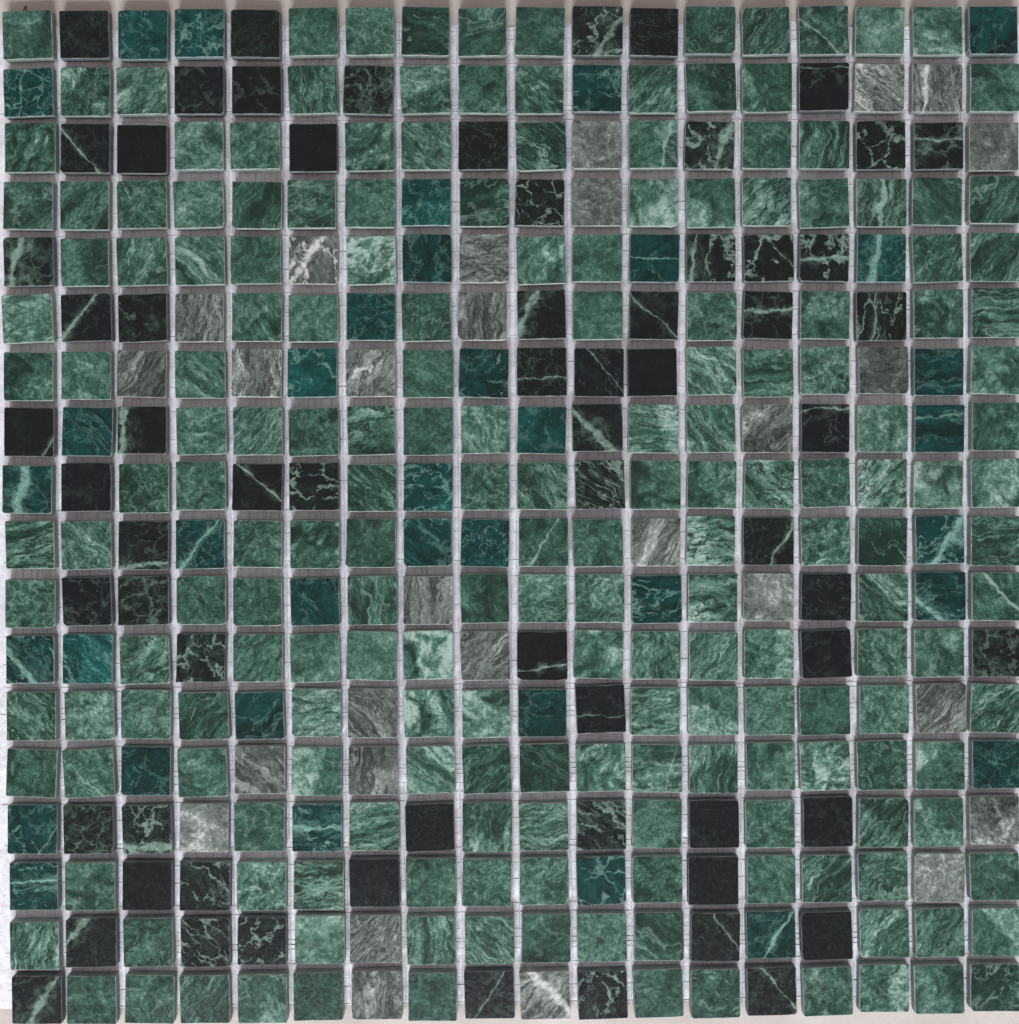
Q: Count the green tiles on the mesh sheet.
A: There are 194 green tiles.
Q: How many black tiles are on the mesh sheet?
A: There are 66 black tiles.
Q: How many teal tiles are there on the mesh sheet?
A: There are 36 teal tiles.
